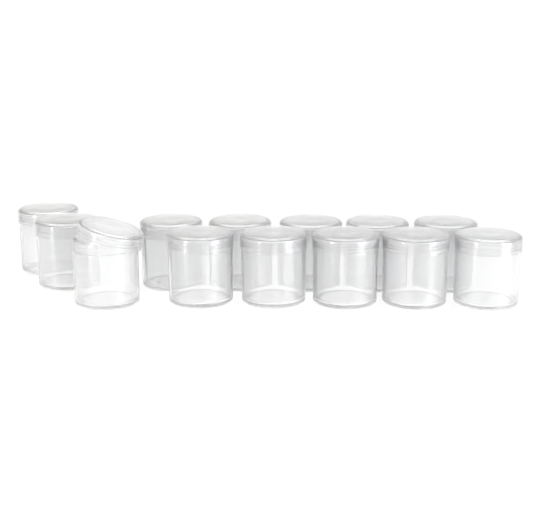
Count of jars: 13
